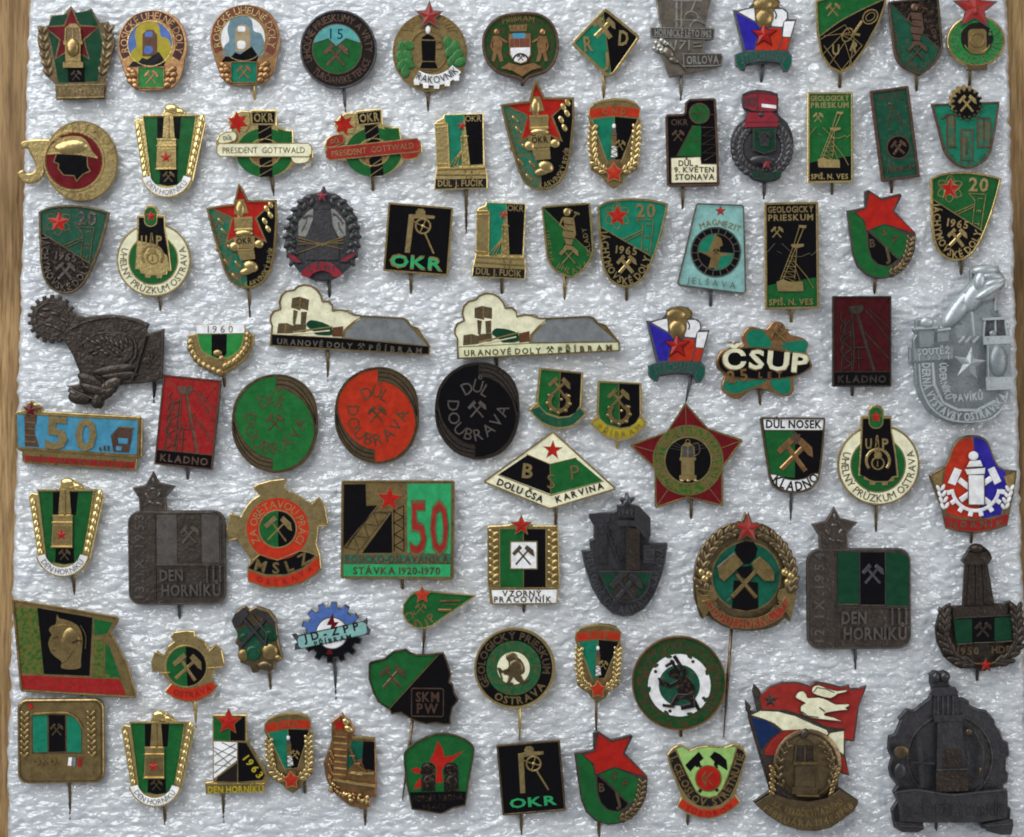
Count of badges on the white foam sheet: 85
